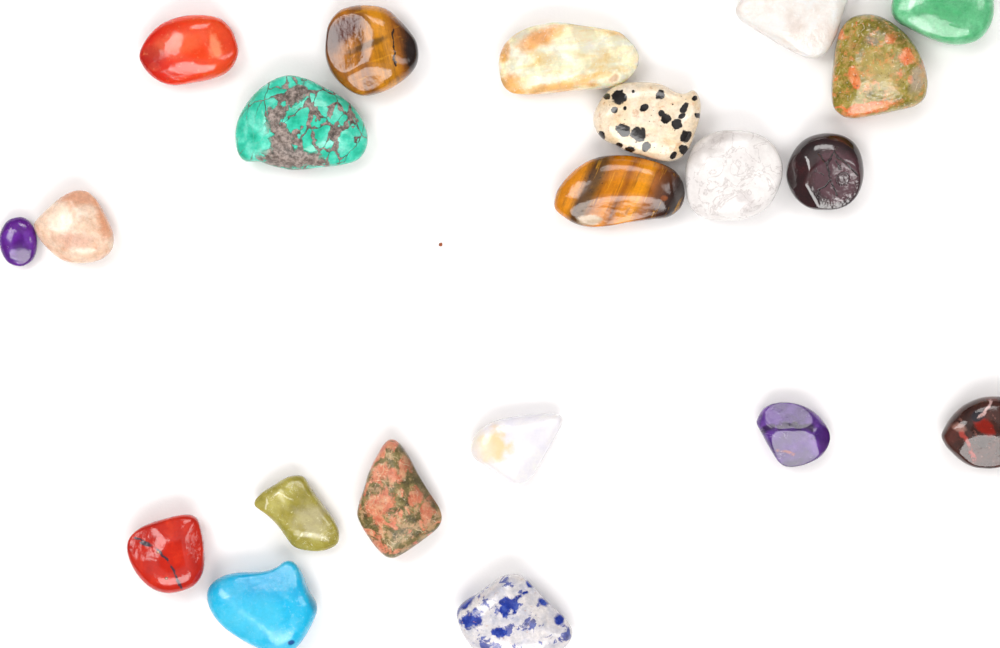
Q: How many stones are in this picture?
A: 21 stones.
